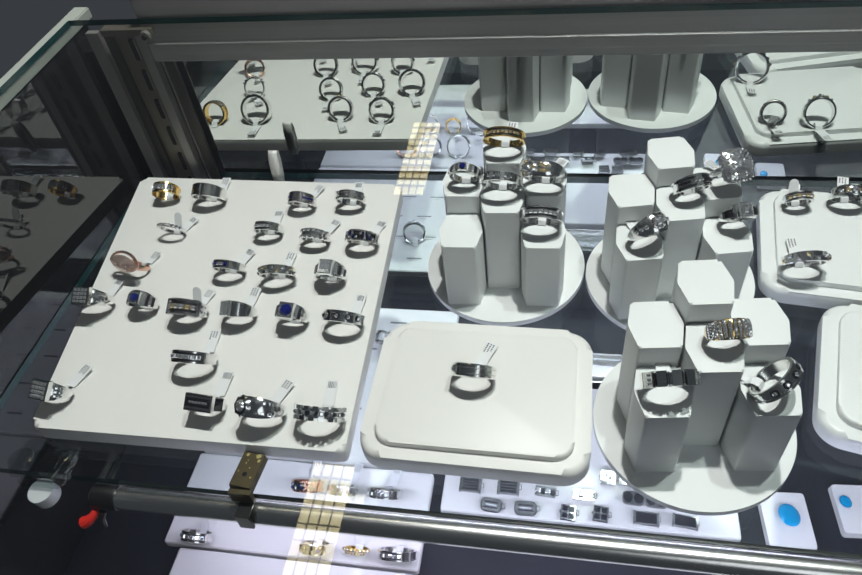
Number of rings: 47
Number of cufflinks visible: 14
